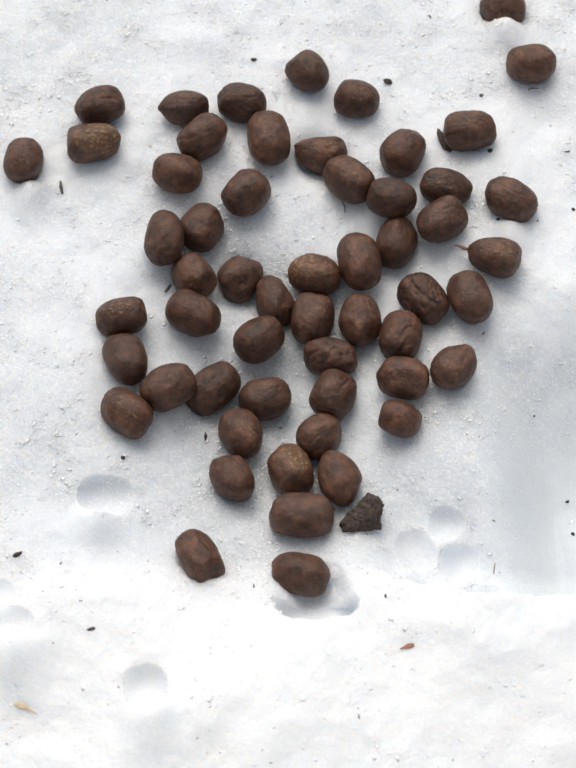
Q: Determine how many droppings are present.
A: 56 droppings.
